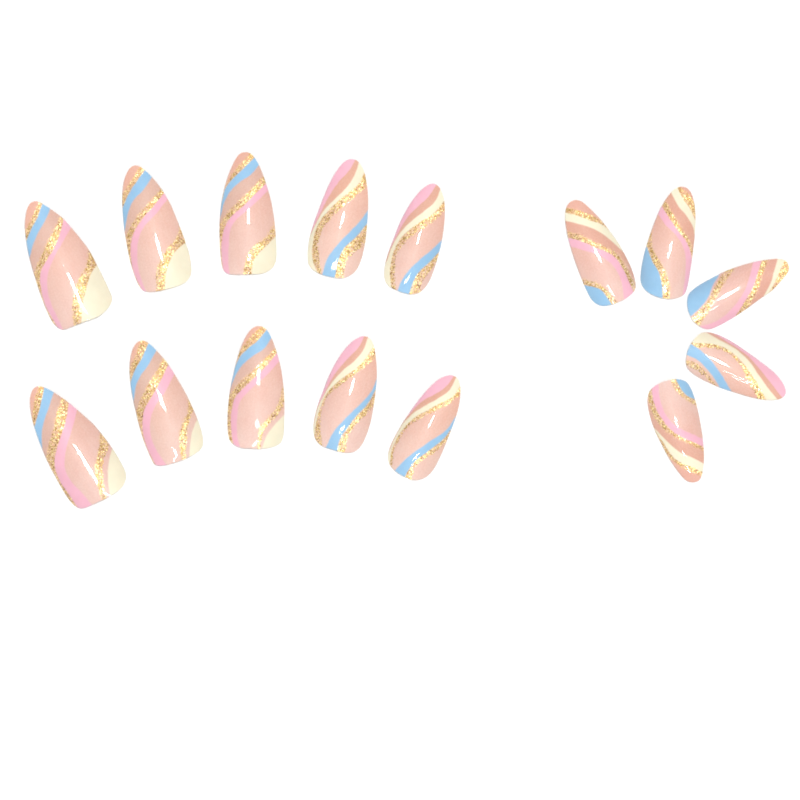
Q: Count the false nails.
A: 15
